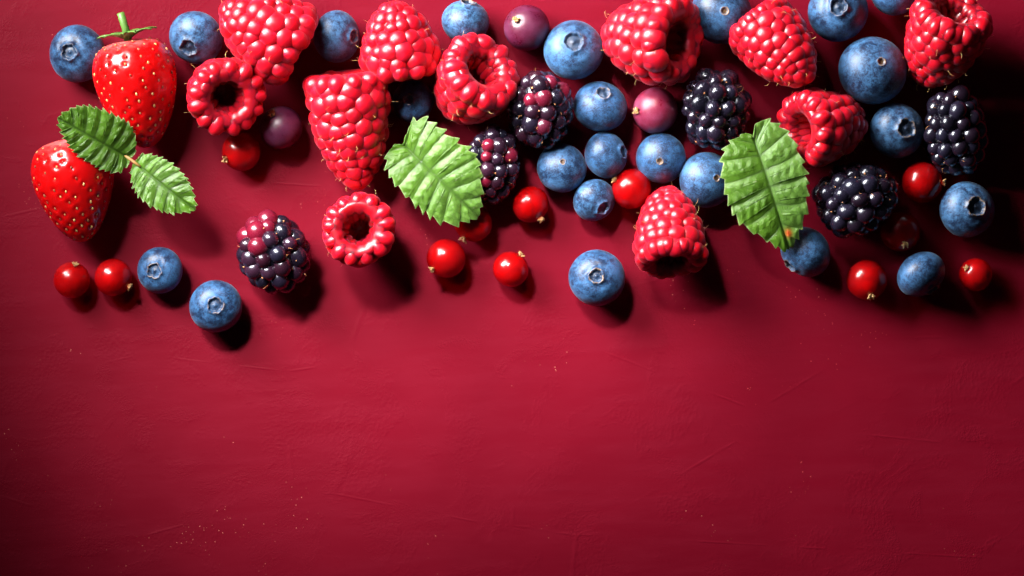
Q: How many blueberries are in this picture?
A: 23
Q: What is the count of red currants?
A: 12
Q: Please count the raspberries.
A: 11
